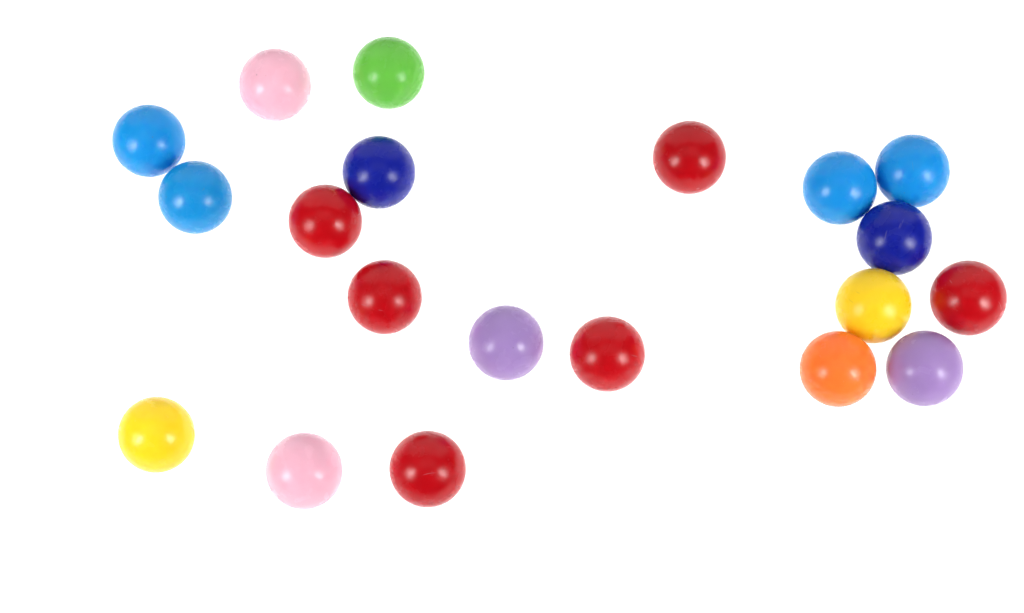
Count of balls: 20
